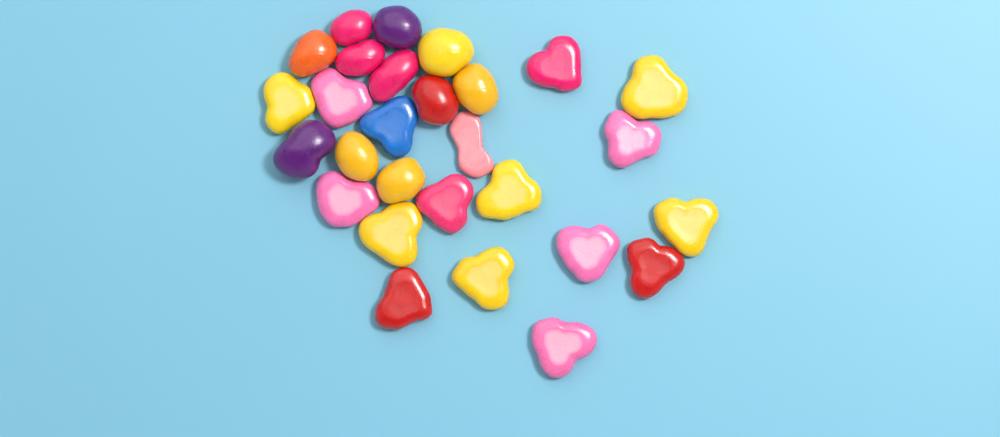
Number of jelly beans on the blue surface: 11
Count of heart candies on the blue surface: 17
